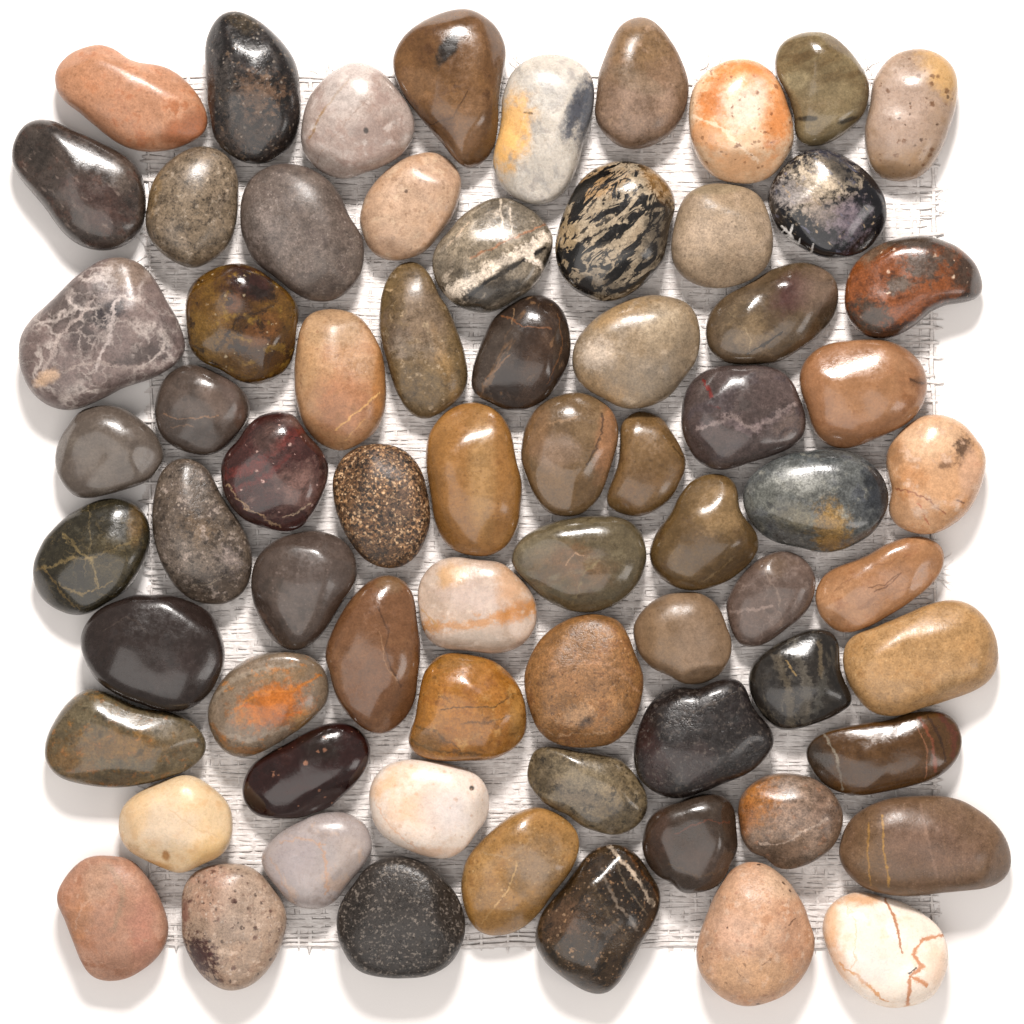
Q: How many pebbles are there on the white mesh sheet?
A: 70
